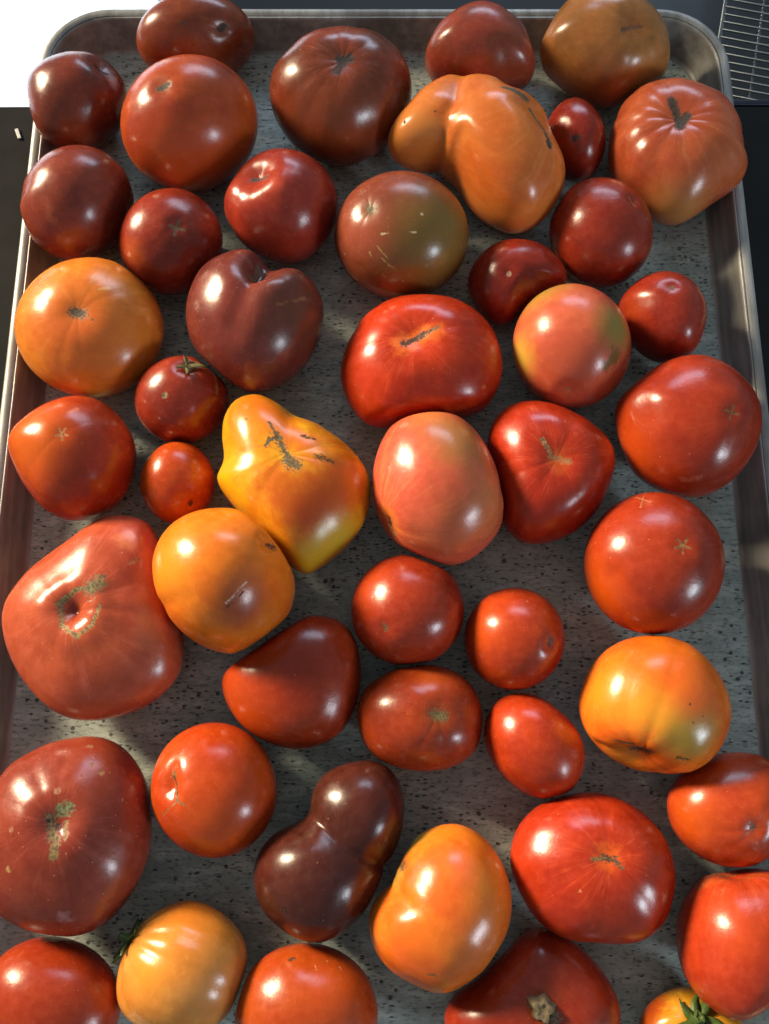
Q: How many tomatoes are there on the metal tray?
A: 48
